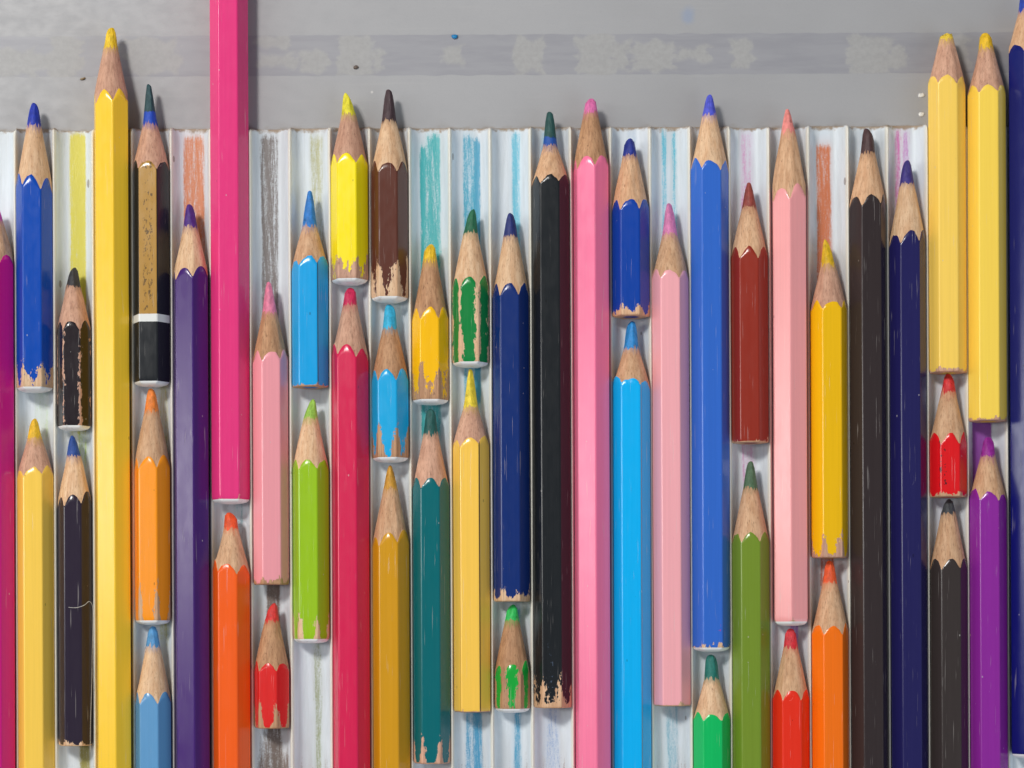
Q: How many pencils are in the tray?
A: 48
